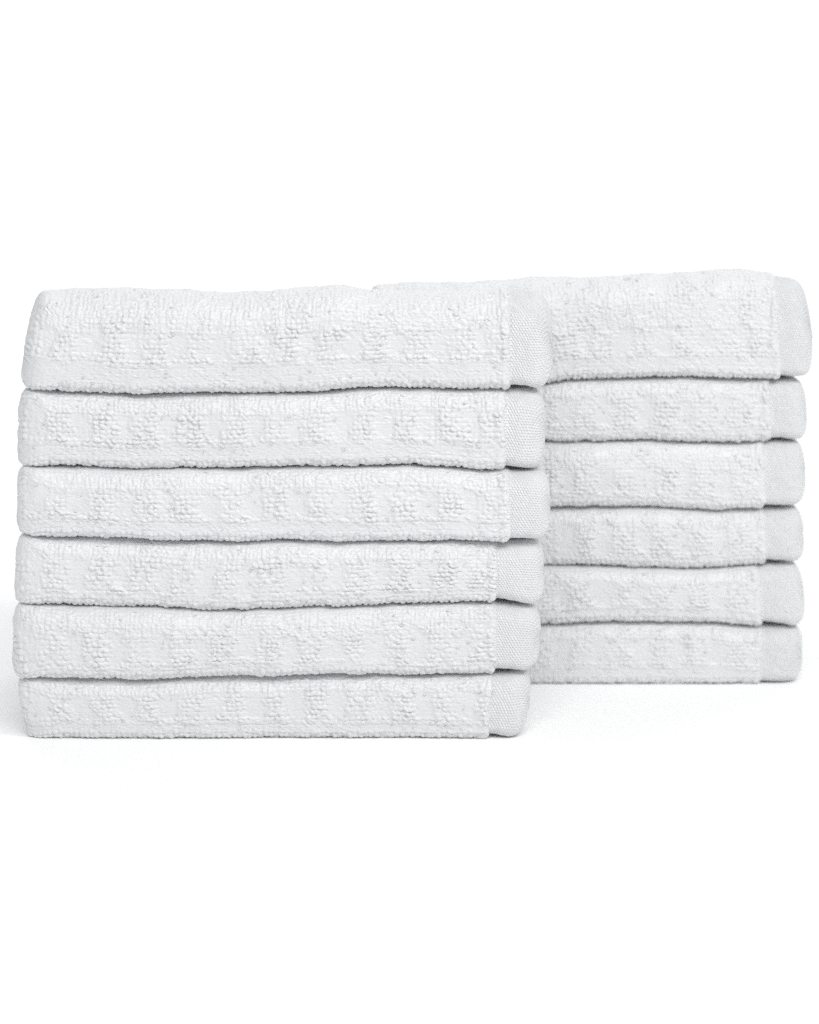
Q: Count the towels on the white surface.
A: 12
